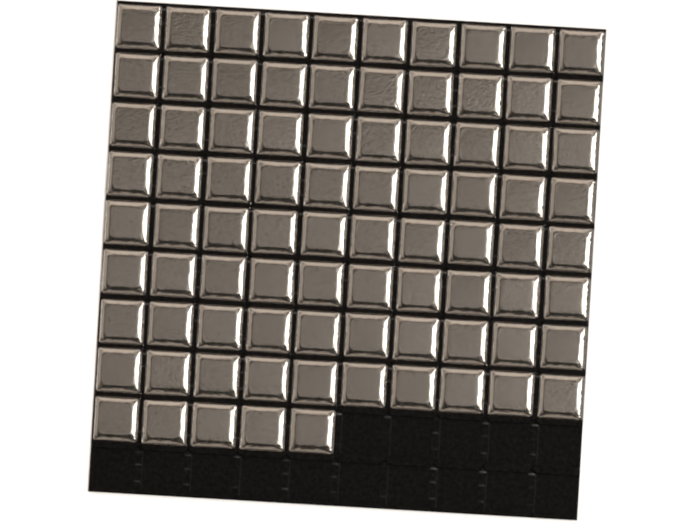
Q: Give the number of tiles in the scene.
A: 85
